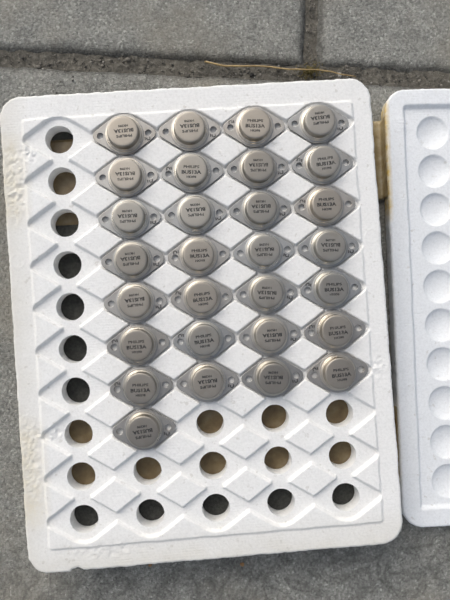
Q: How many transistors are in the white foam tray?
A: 29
